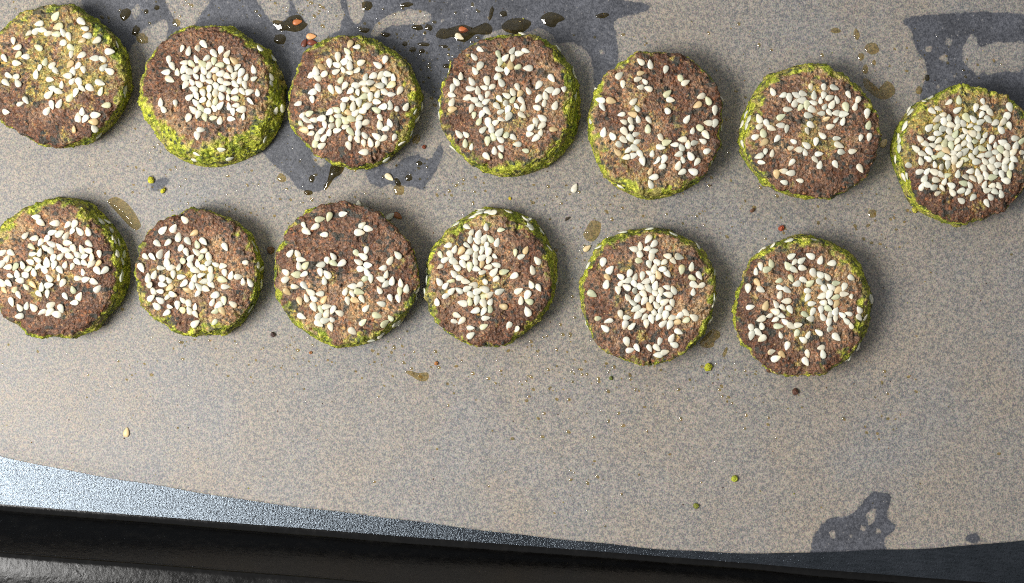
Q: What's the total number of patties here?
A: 13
